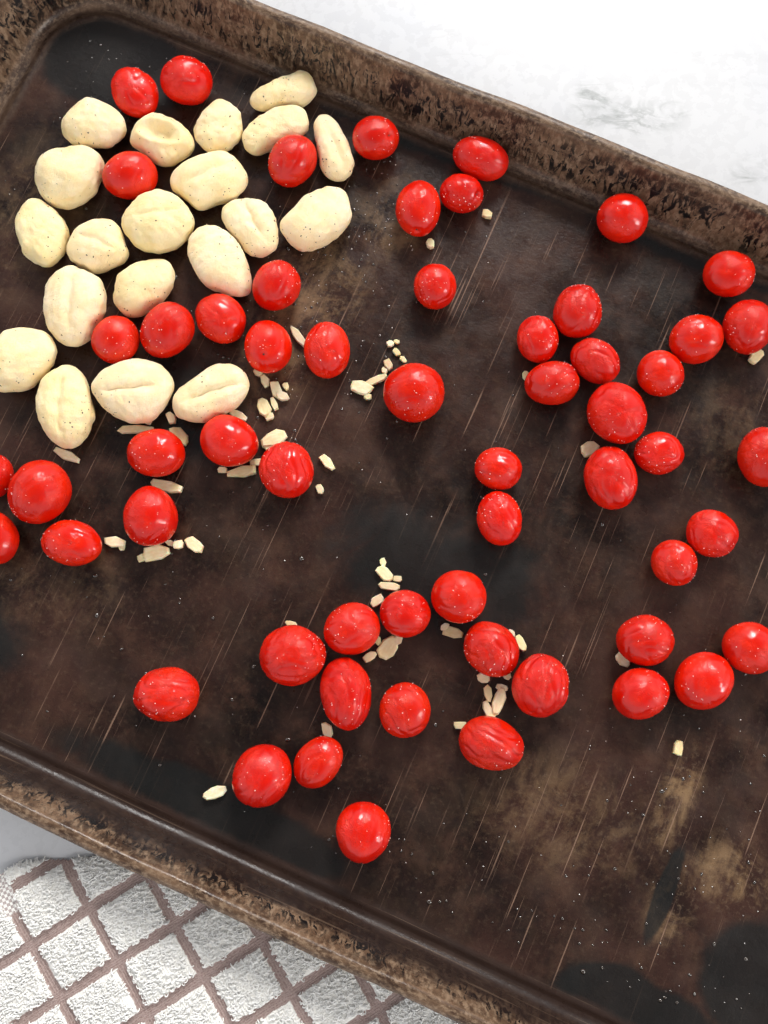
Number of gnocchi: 20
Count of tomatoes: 58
